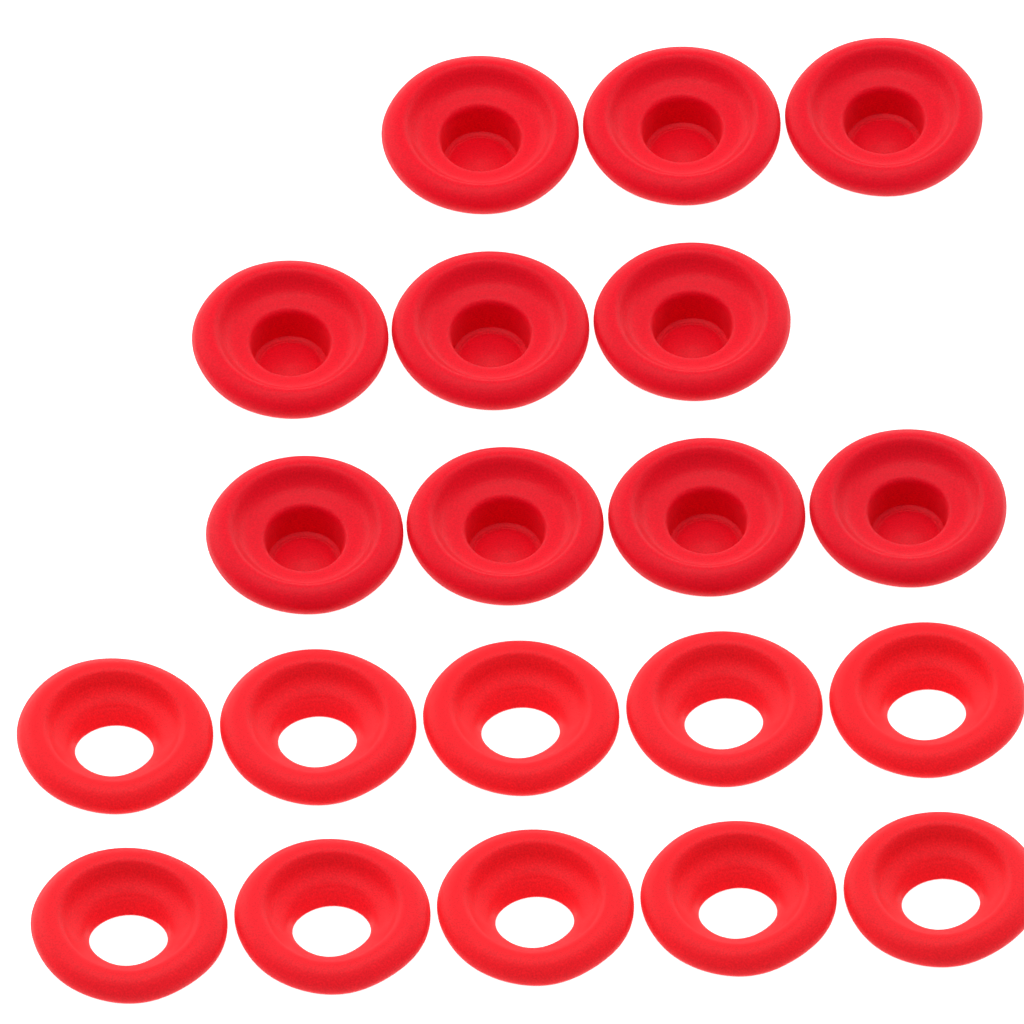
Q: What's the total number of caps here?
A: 10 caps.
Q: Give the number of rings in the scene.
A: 10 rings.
